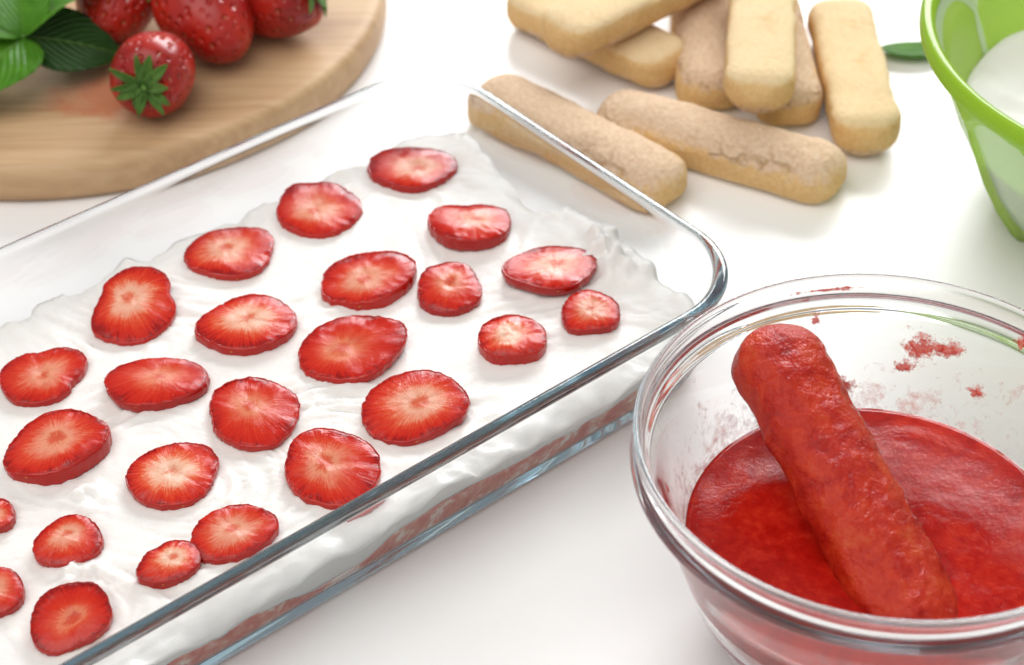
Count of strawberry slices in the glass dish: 25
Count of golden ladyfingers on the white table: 8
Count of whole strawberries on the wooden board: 4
